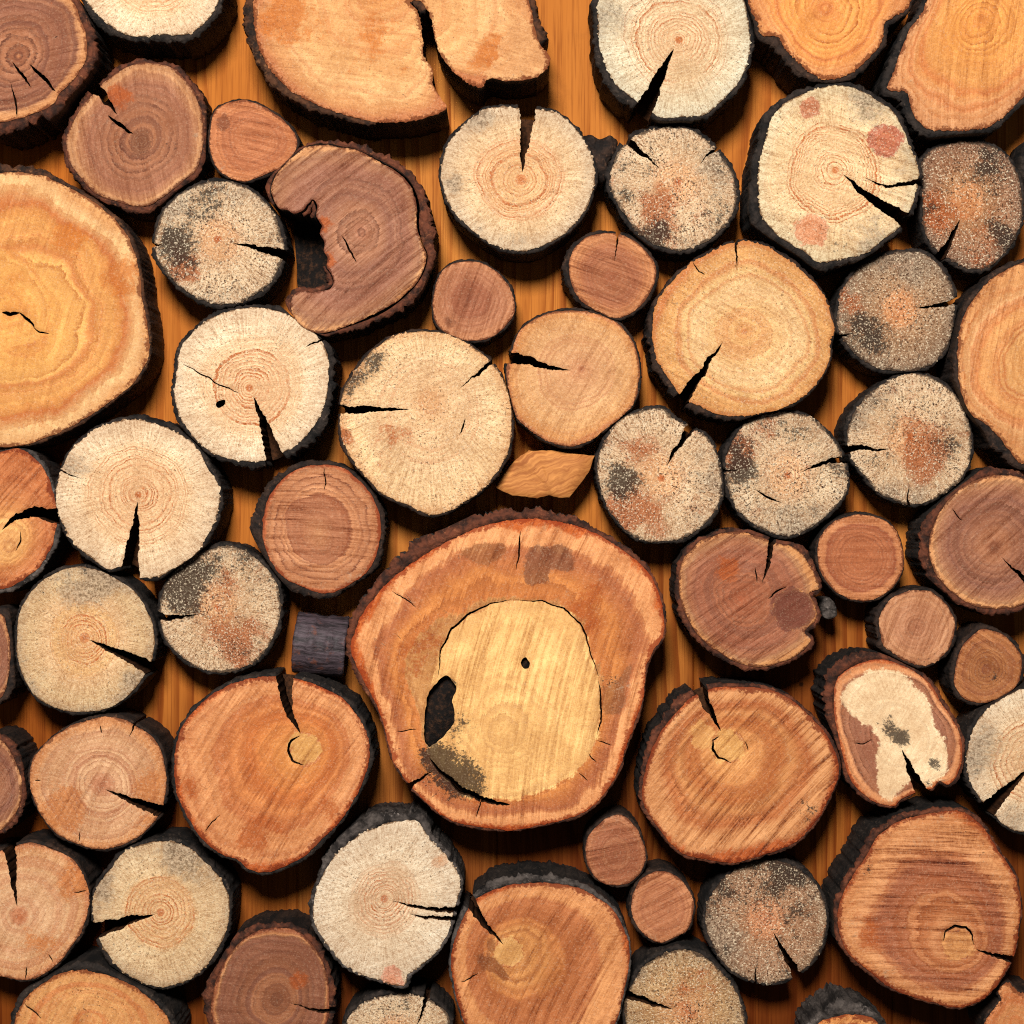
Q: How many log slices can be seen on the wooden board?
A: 58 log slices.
